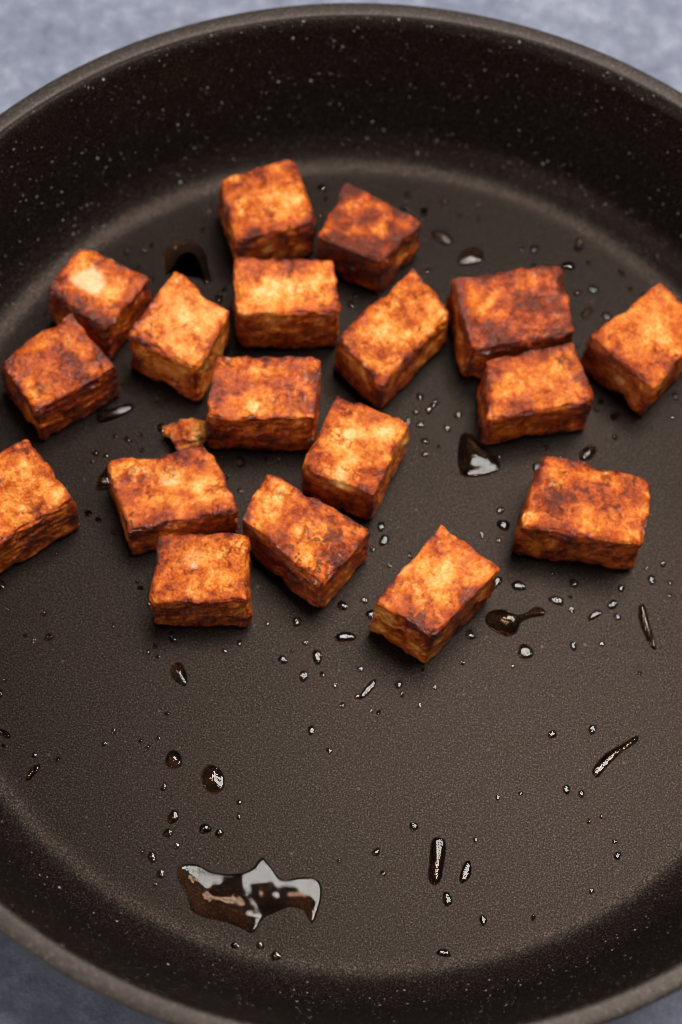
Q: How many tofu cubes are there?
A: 18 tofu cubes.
